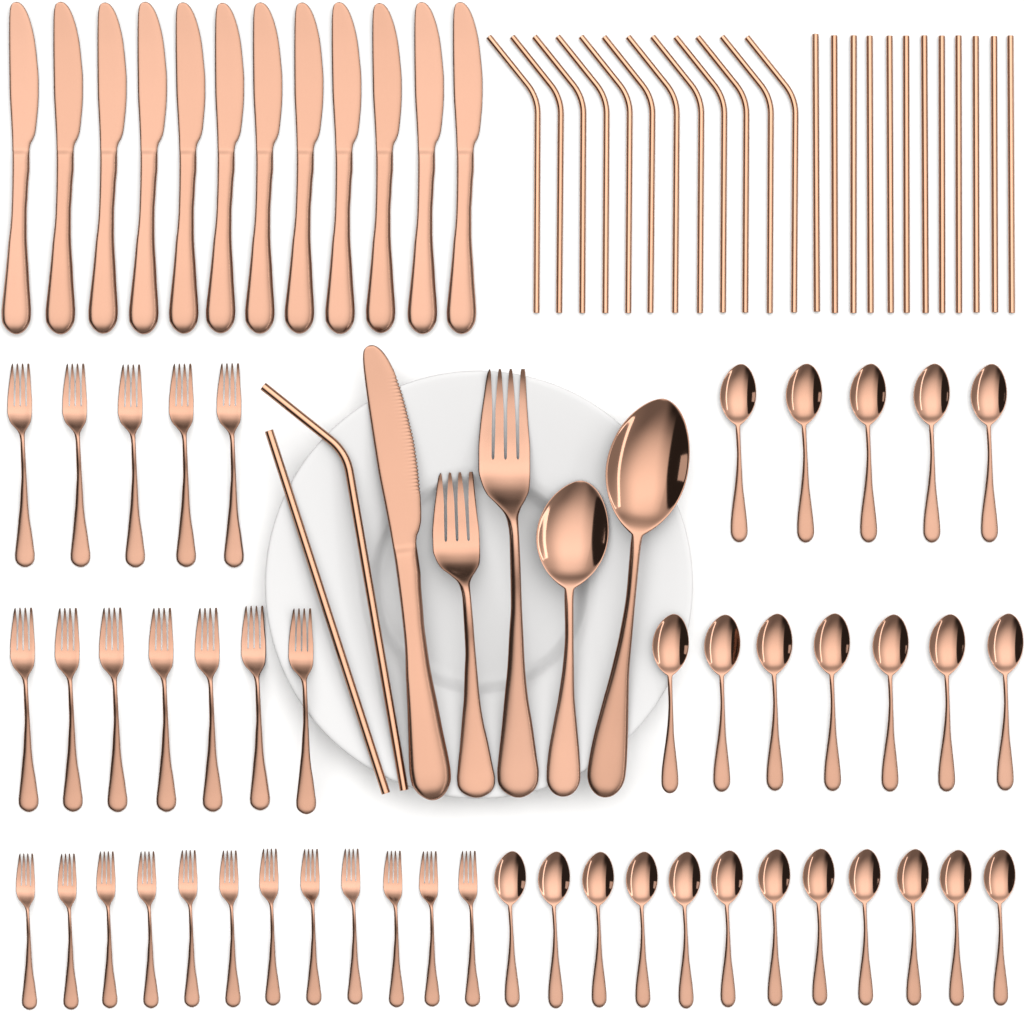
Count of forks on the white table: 26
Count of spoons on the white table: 26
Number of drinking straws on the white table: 26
